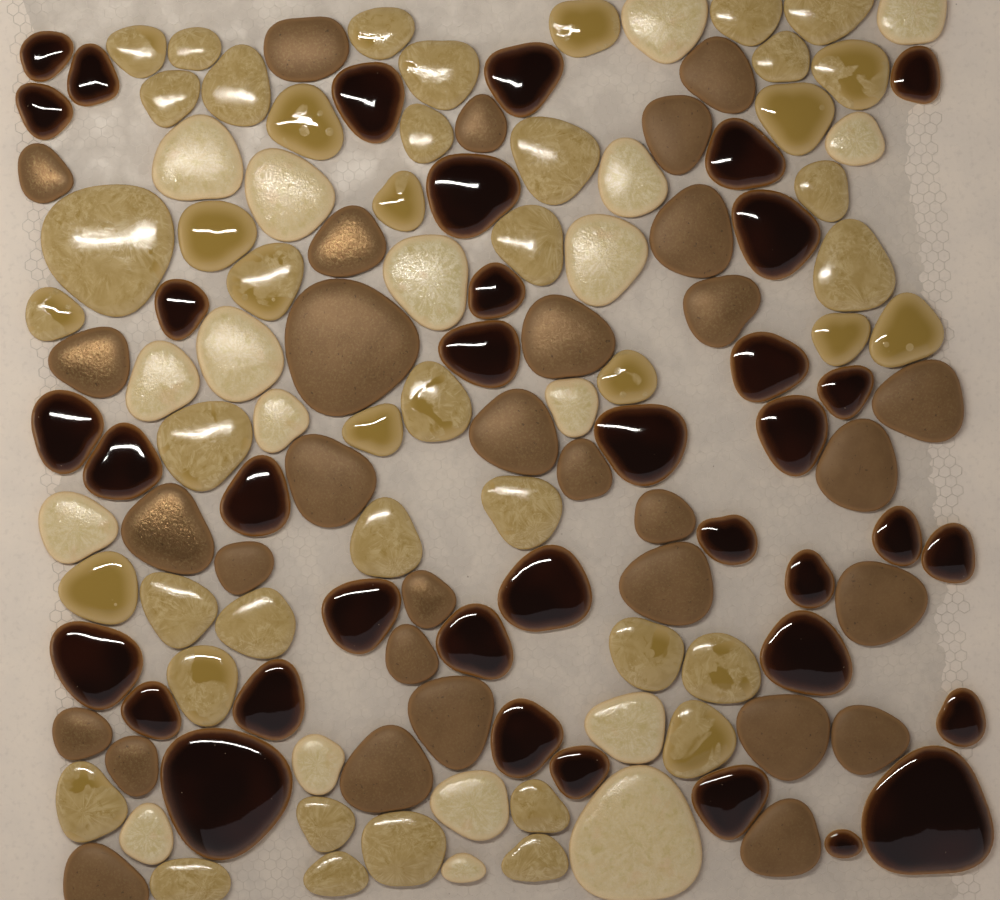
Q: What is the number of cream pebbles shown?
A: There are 19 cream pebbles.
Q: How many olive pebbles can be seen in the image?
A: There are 45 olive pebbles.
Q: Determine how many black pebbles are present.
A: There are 37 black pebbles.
